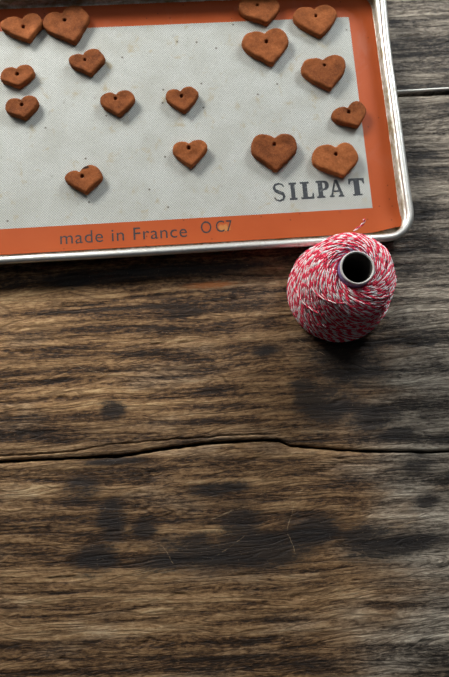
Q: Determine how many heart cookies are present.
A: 16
